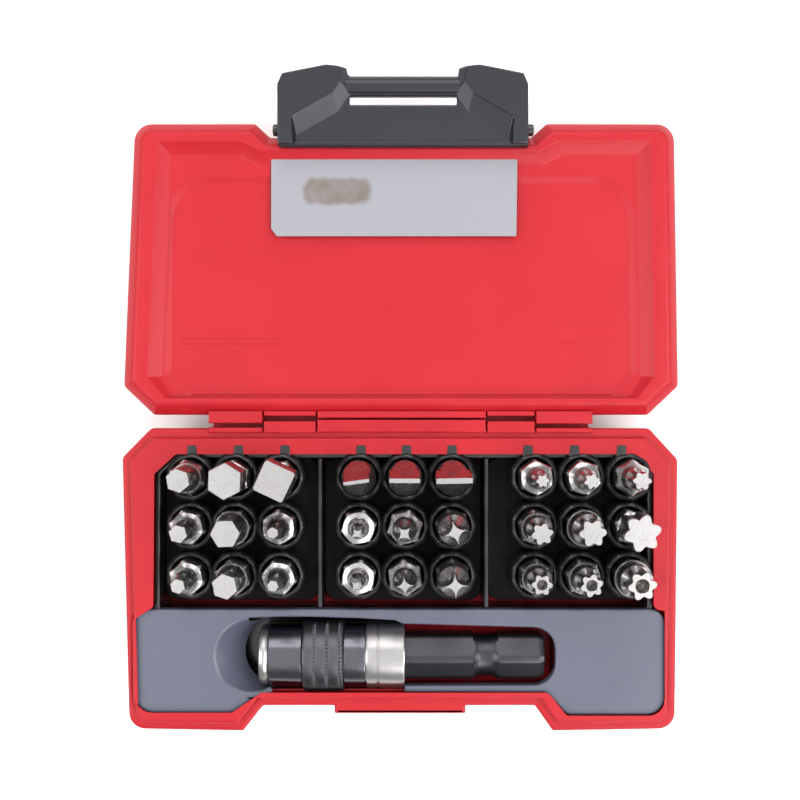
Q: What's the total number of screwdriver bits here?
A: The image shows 27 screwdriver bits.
